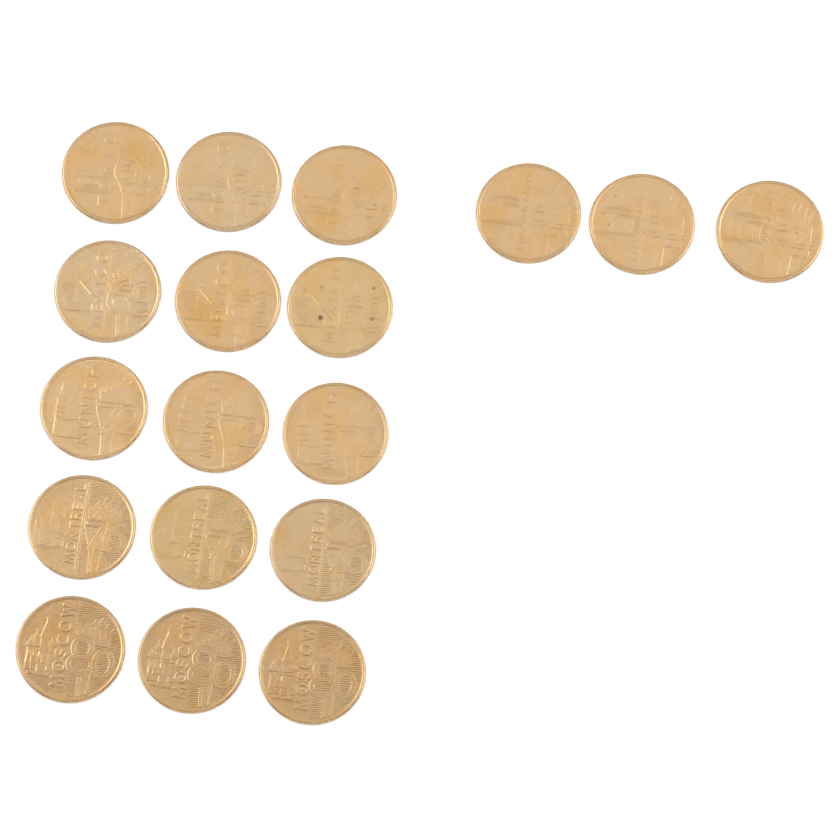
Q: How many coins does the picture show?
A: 18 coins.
